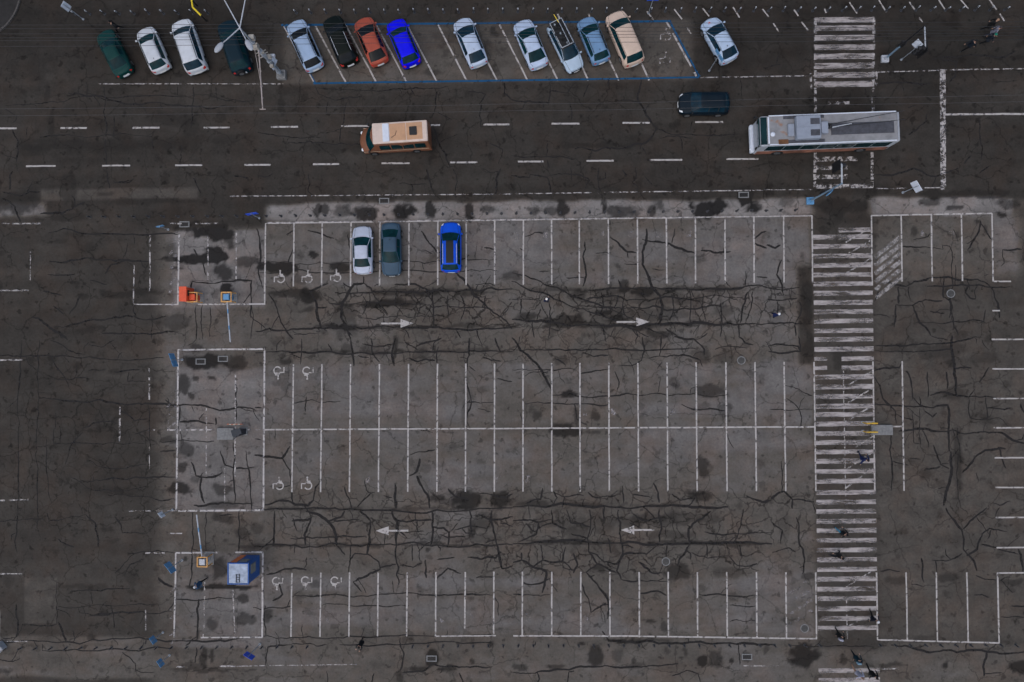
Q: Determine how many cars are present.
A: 18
